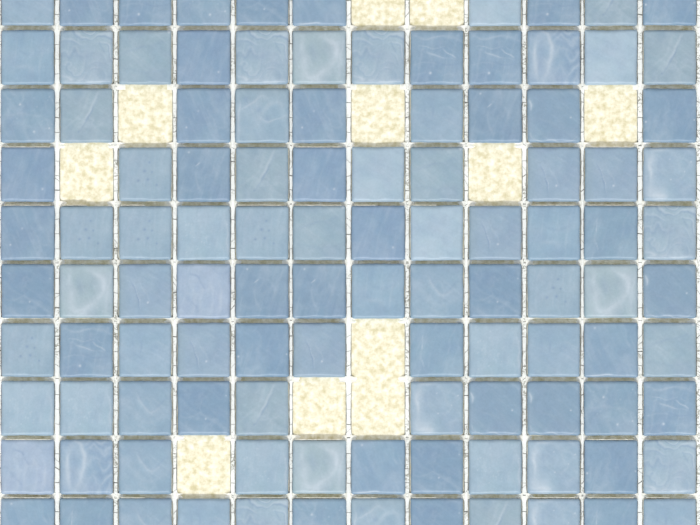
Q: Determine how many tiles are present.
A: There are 109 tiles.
